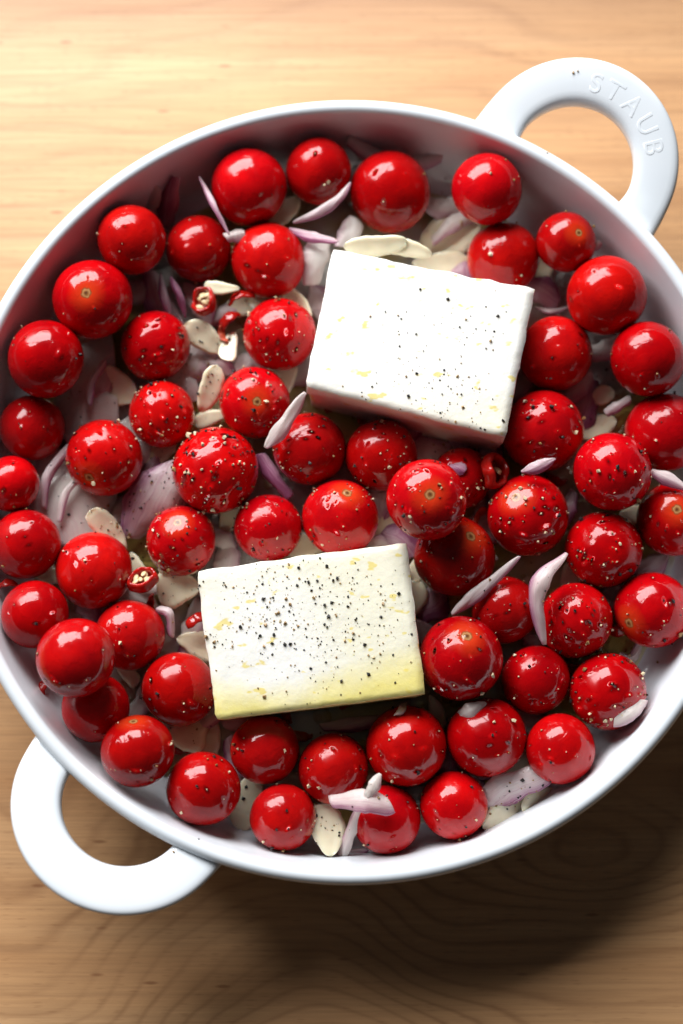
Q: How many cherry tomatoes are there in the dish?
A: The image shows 59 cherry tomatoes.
